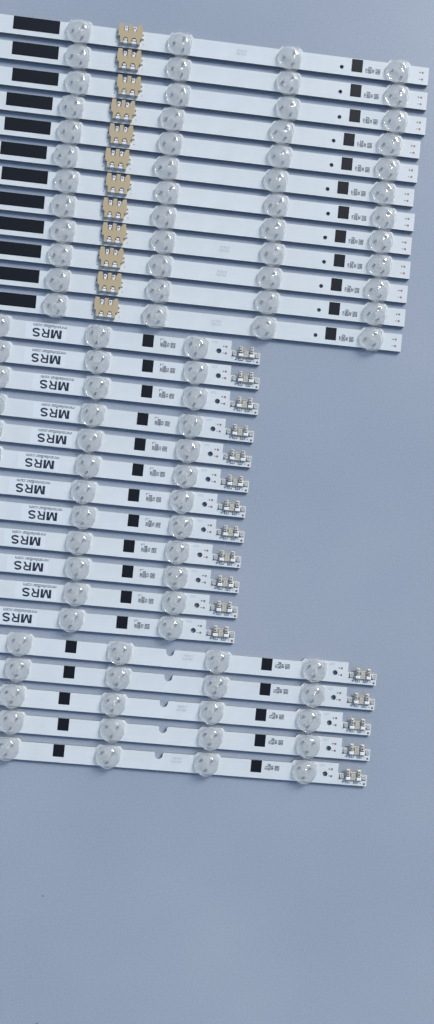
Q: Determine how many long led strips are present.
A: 17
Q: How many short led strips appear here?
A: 12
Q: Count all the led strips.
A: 29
